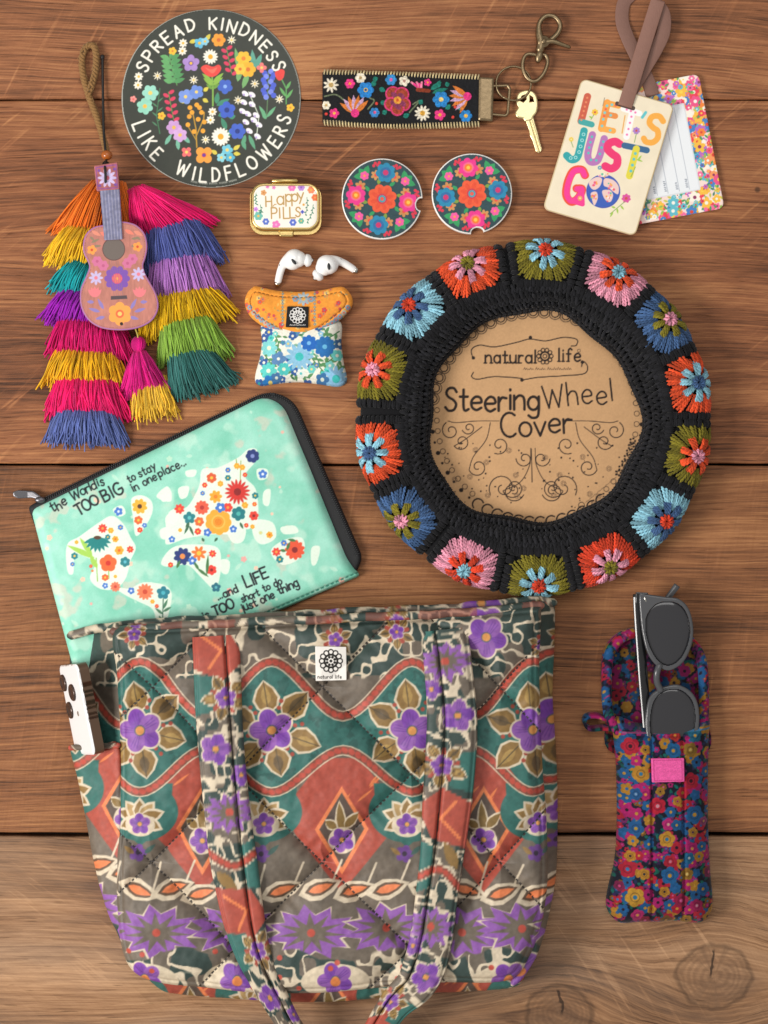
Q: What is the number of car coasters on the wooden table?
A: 2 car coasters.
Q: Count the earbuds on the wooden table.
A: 2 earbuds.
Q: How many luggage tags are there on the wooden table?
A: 2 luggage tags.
